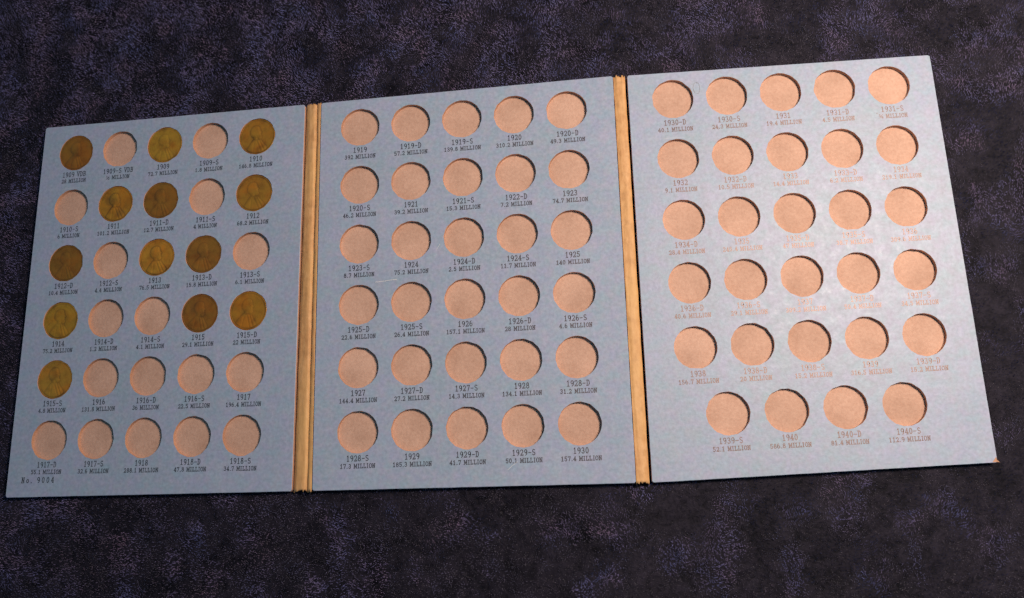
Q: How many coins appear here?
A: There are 13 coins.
